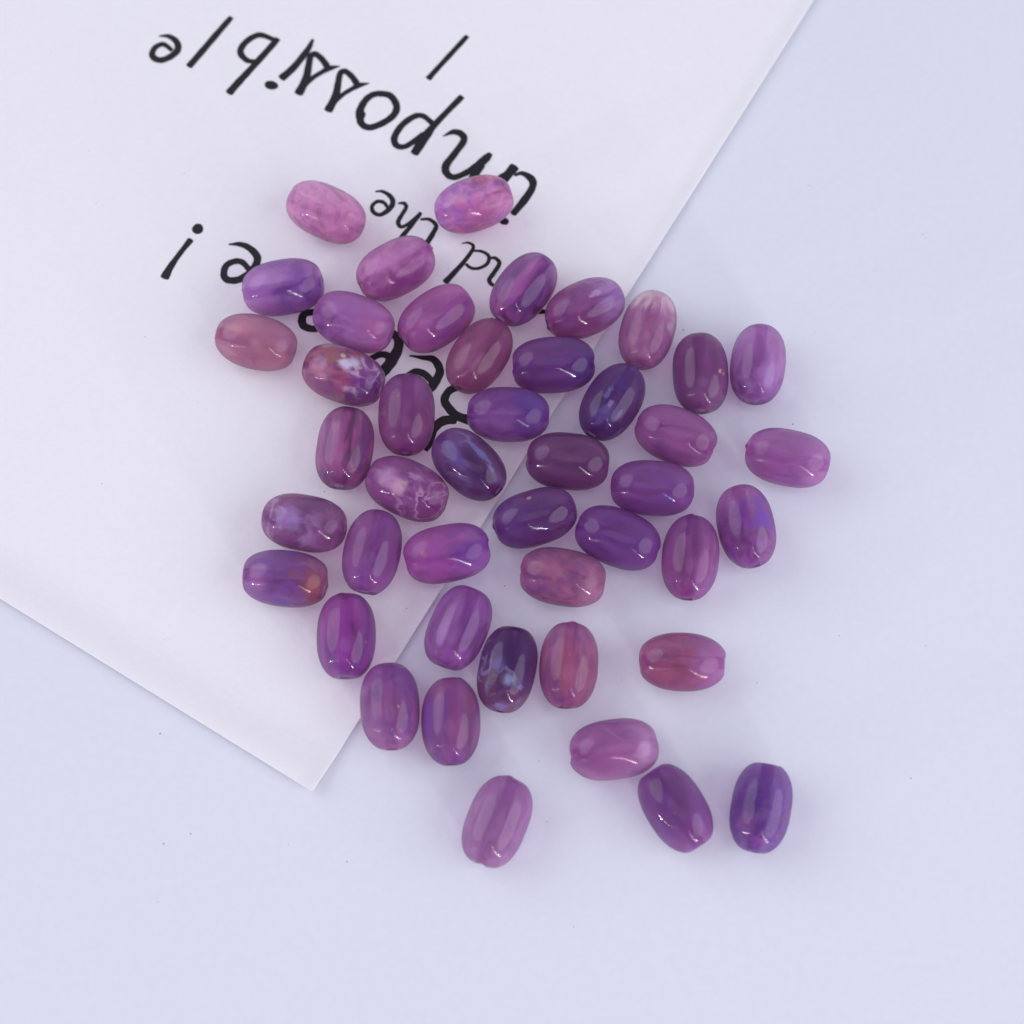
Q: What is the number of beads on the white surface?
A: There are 45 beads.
